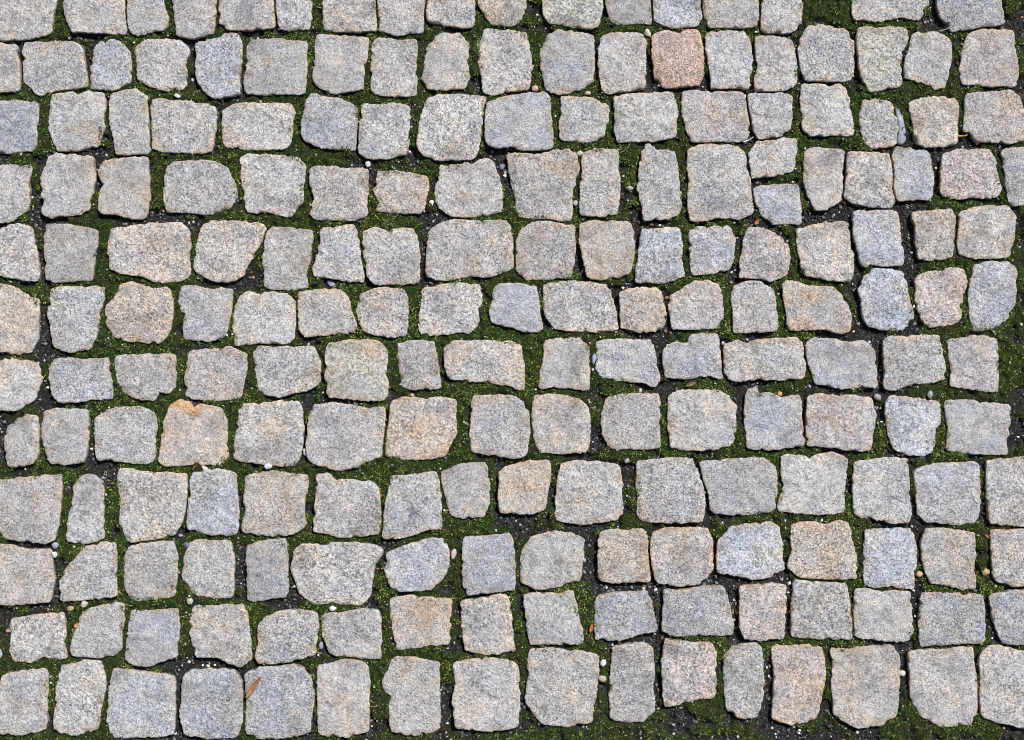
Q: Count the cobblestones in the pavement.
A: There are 200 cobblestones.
